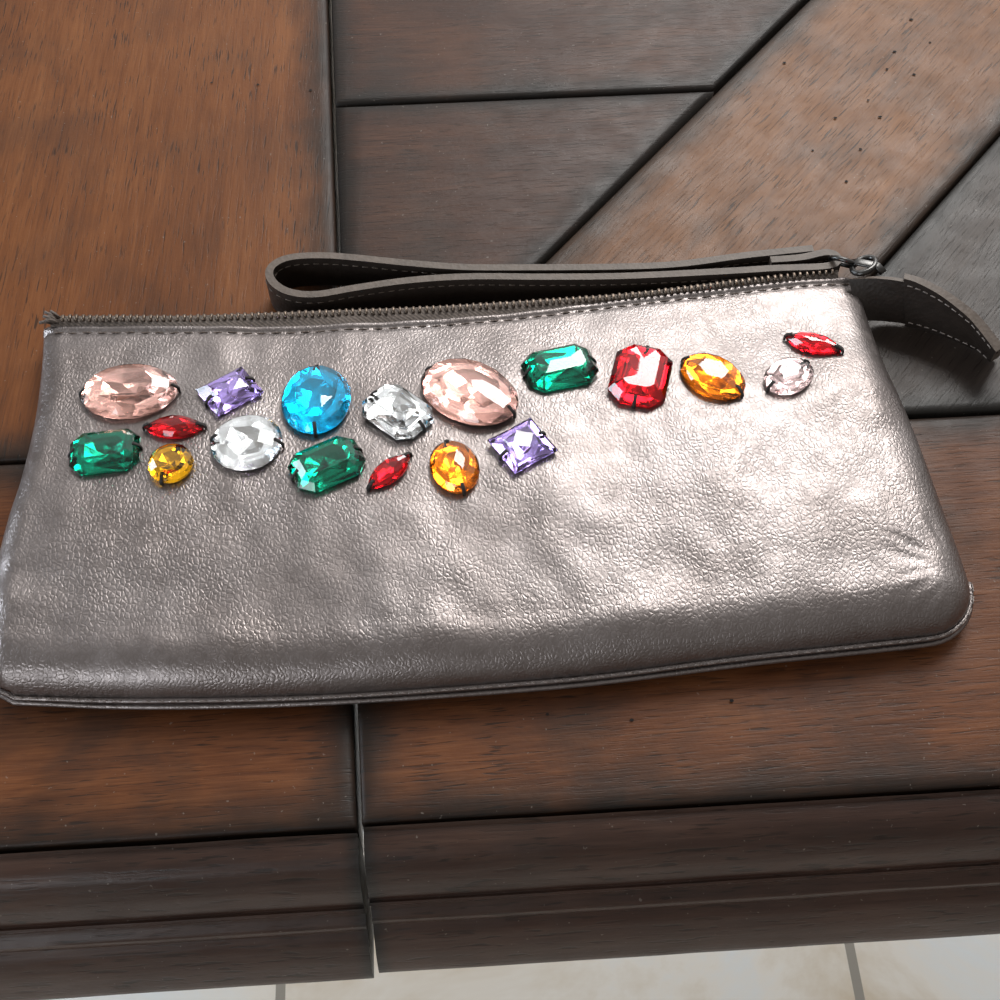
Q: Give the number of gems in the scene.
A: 18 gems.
